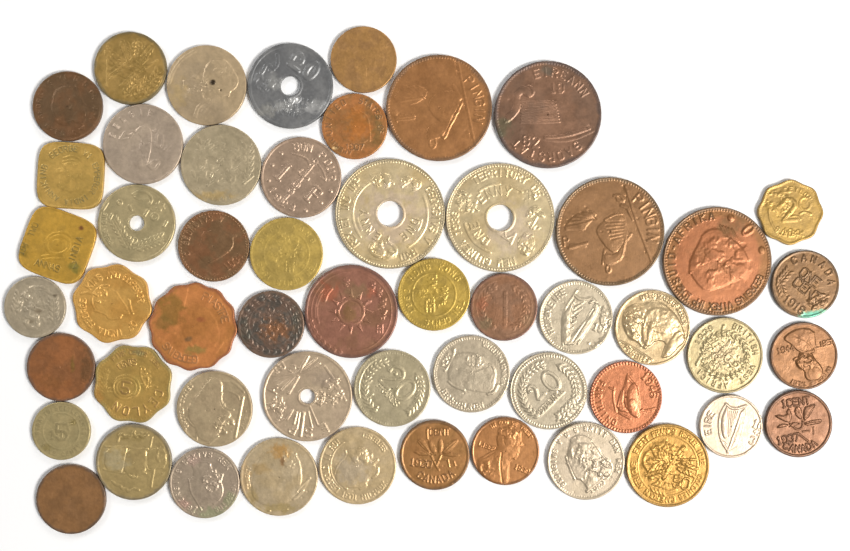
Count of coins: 53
